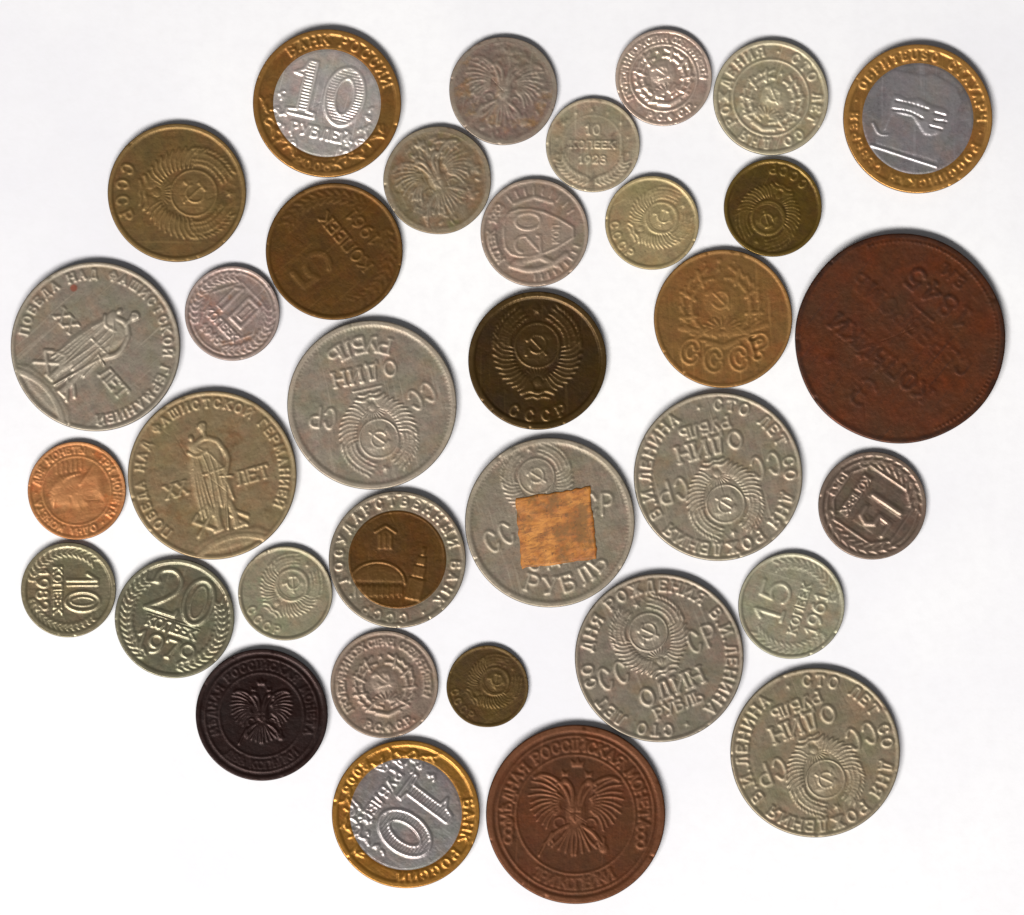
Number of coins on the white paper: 35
